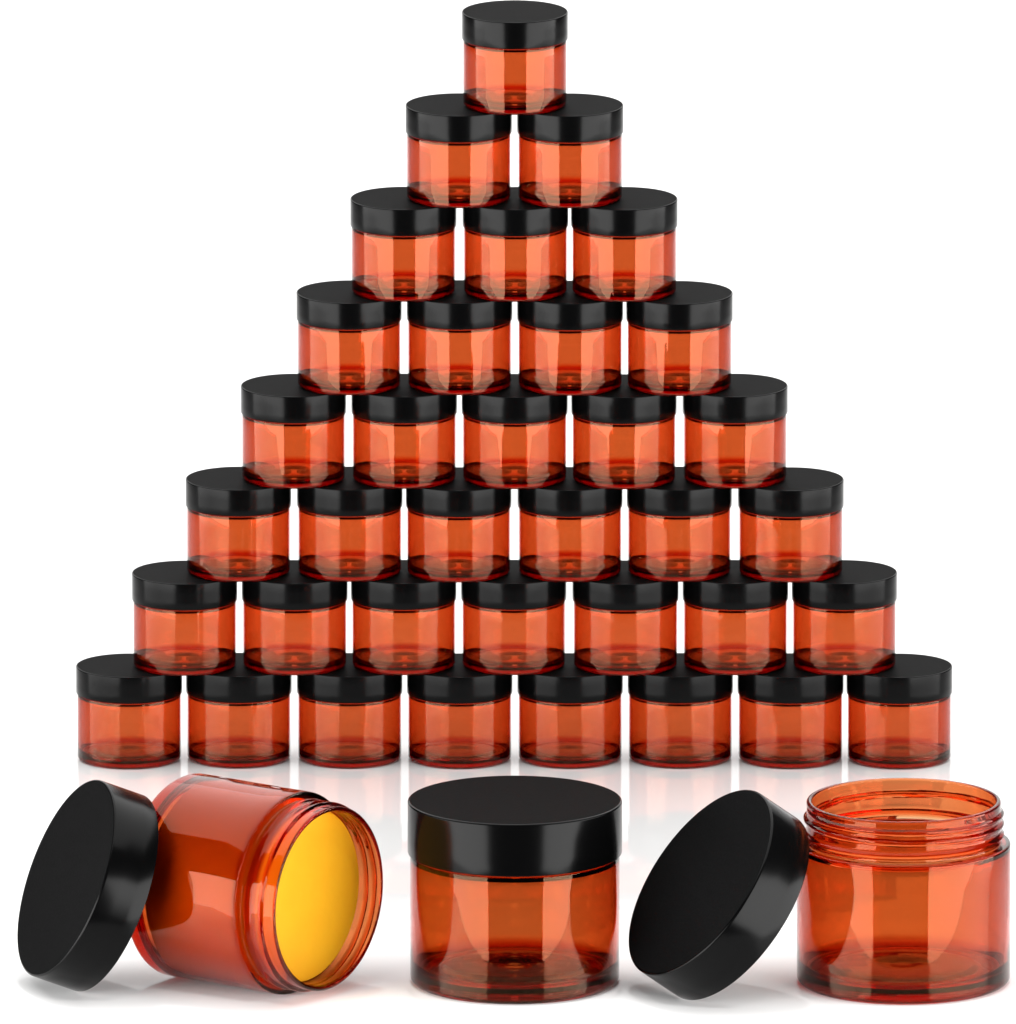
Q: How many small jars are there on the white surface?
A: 36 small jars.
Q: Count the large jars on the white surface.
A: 3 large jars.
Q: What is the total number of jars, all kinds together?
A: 39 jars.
